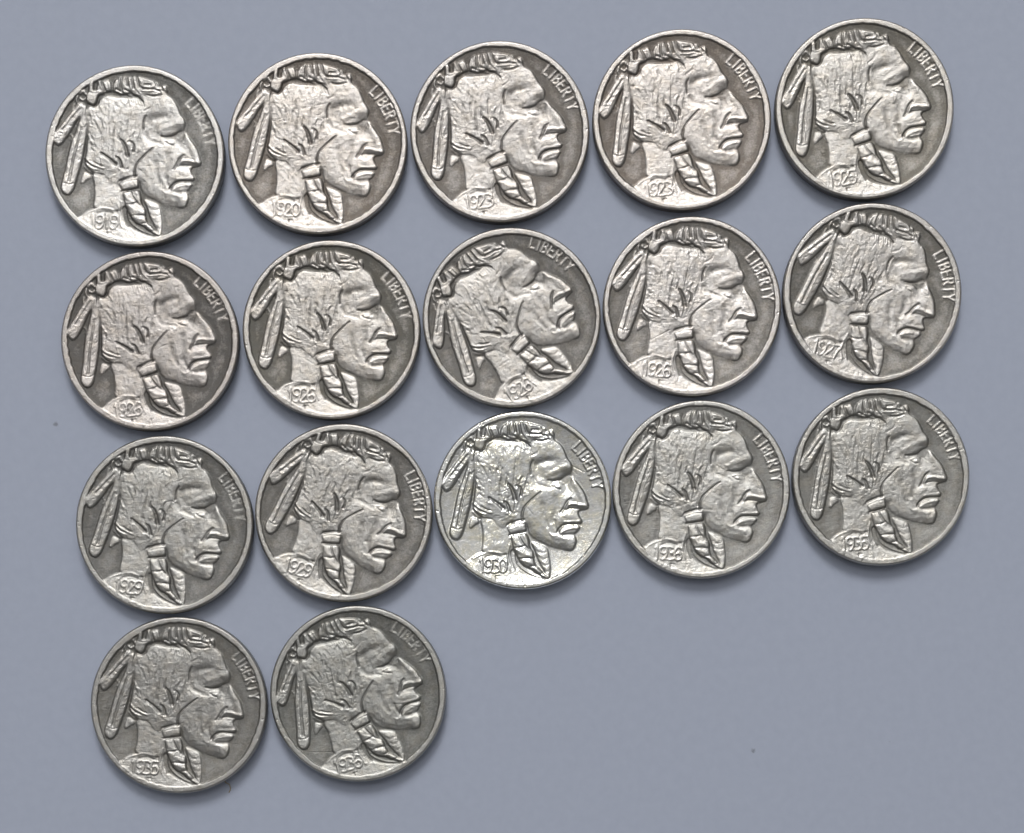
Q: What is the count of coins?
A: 17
